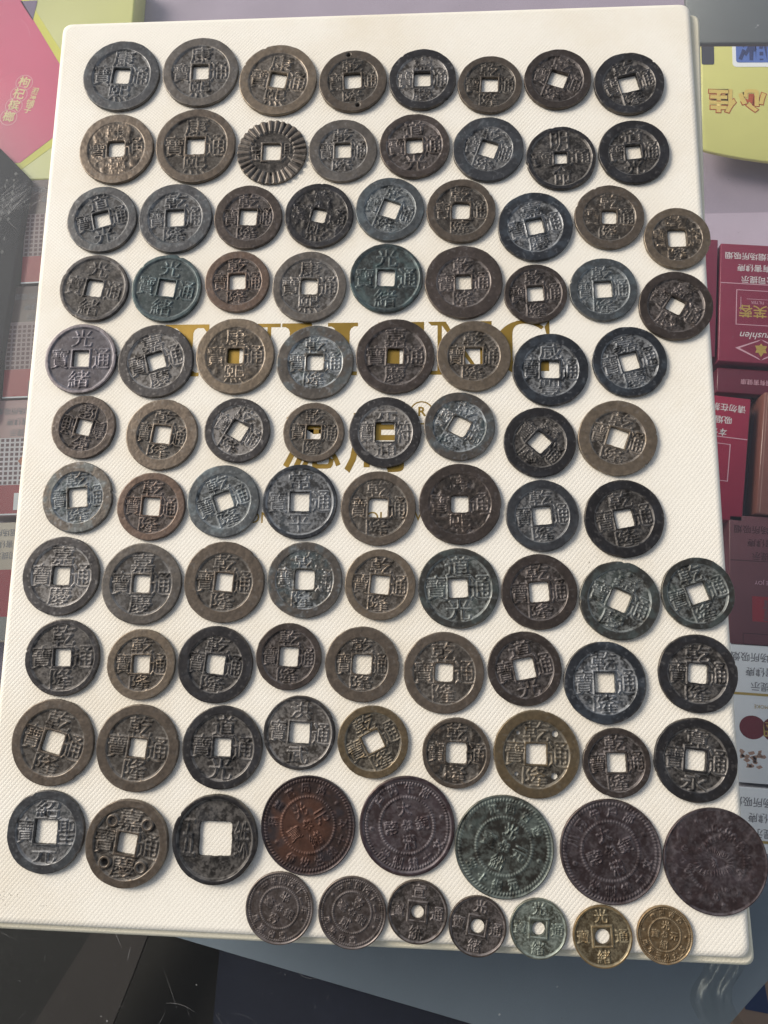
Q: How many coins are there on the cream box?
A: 100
